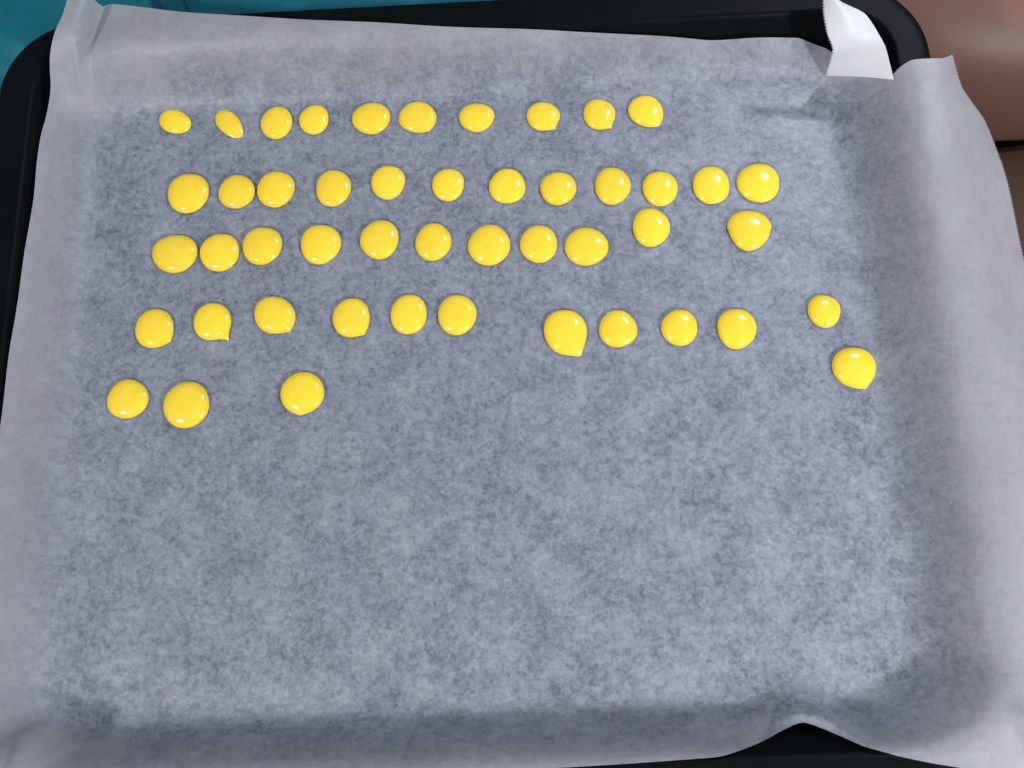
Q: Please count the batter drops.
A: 48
